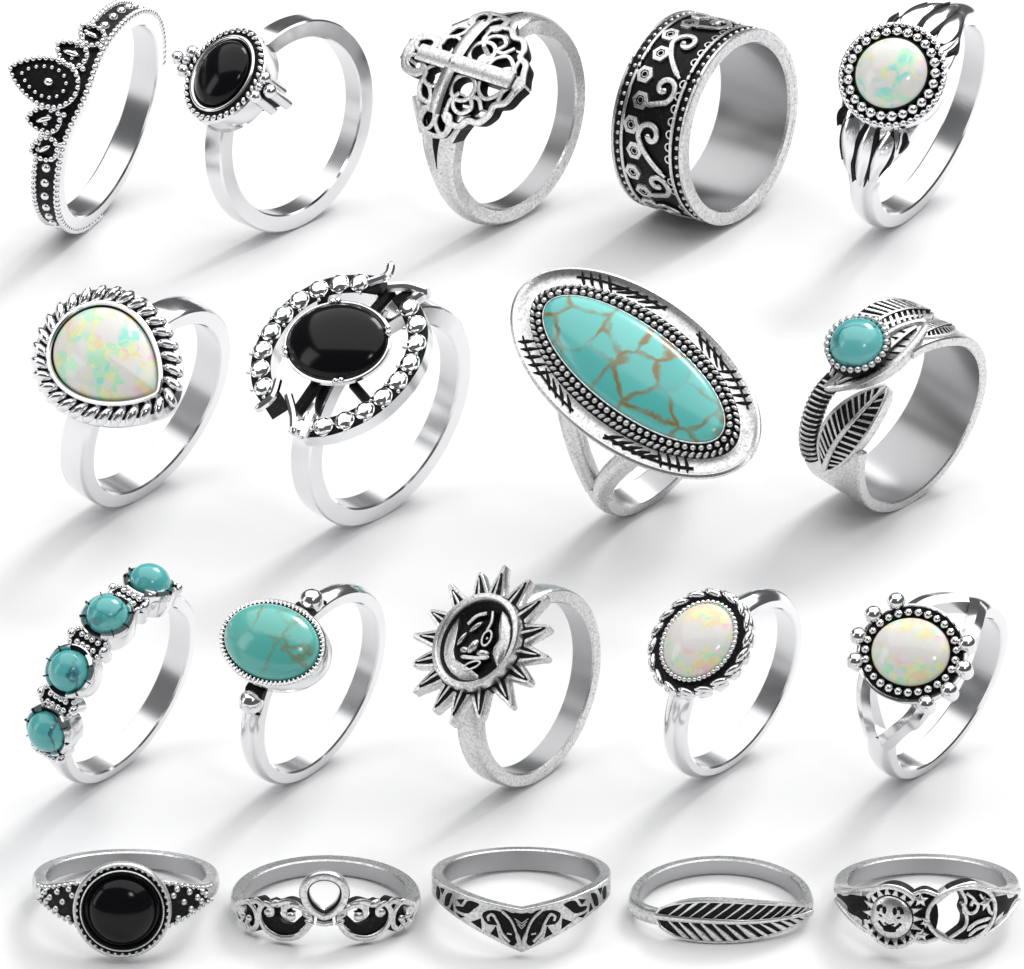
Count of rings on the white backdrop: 19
